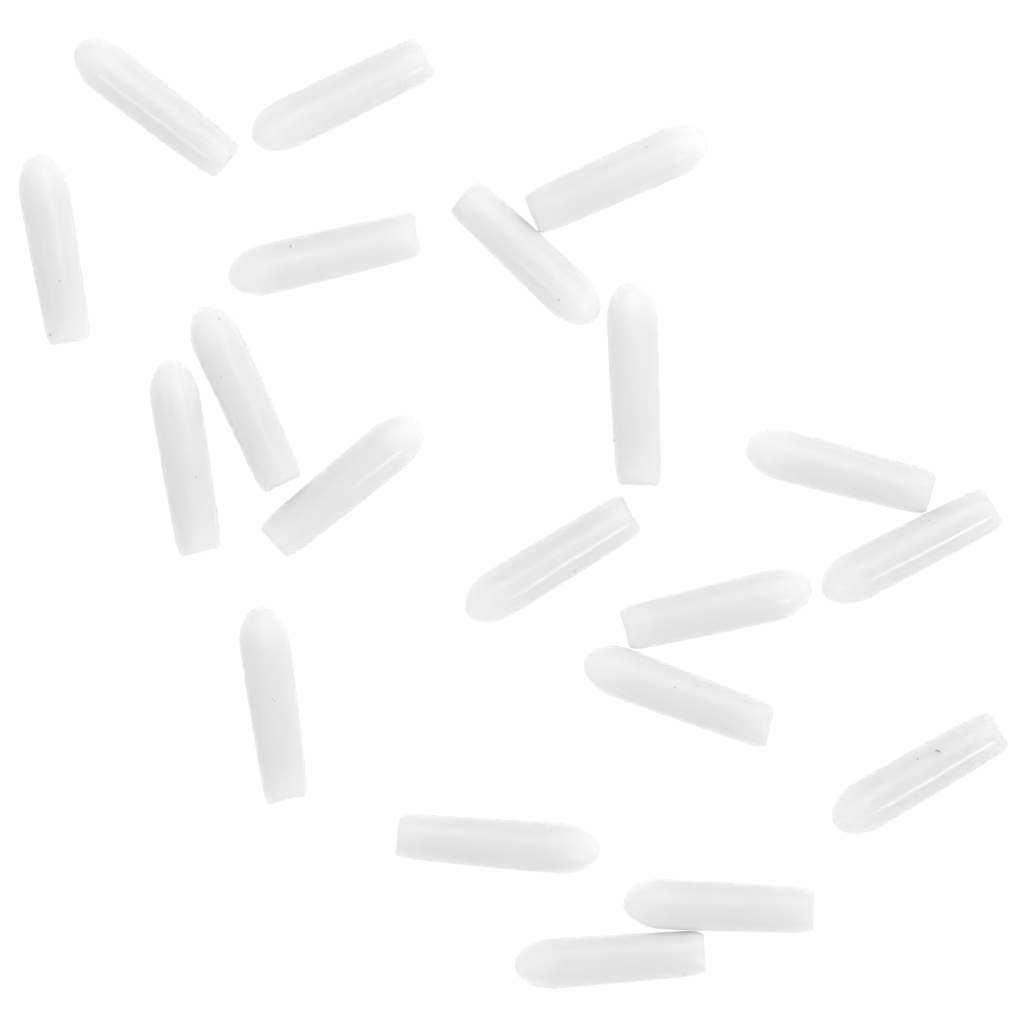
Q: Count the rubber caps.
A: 20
